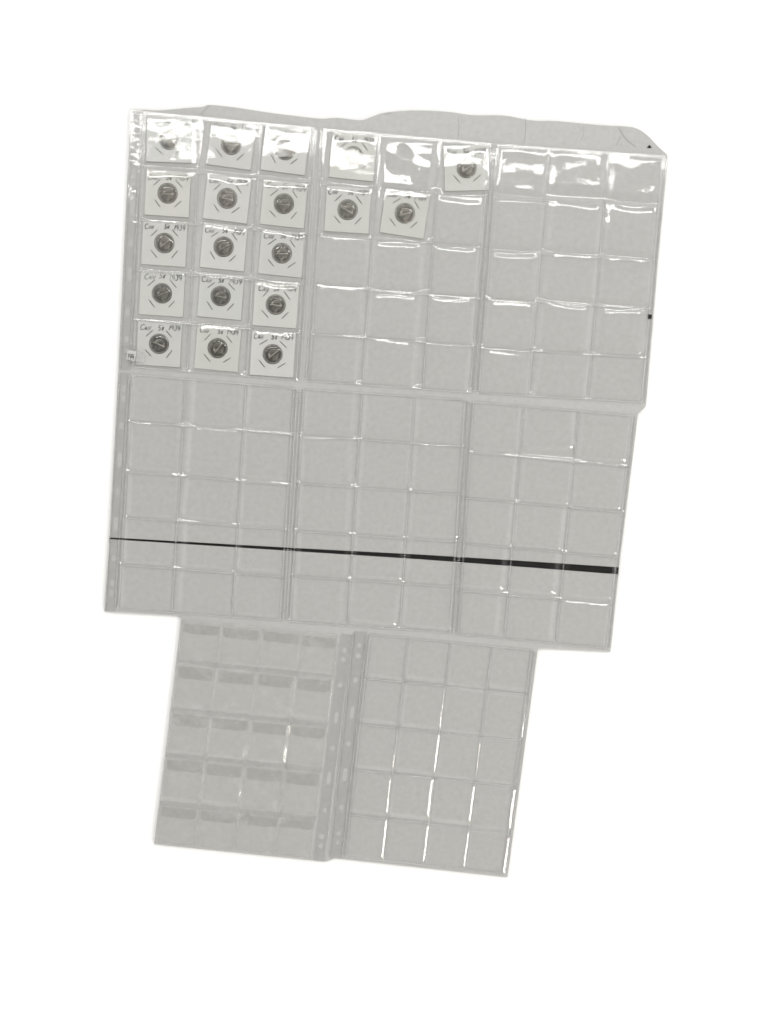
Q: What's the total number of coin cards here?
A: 19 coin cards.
